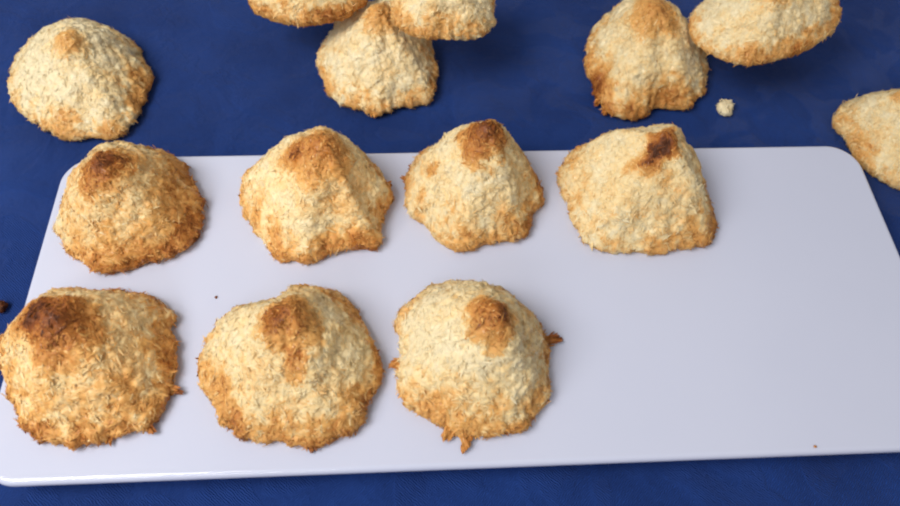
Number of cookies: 14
